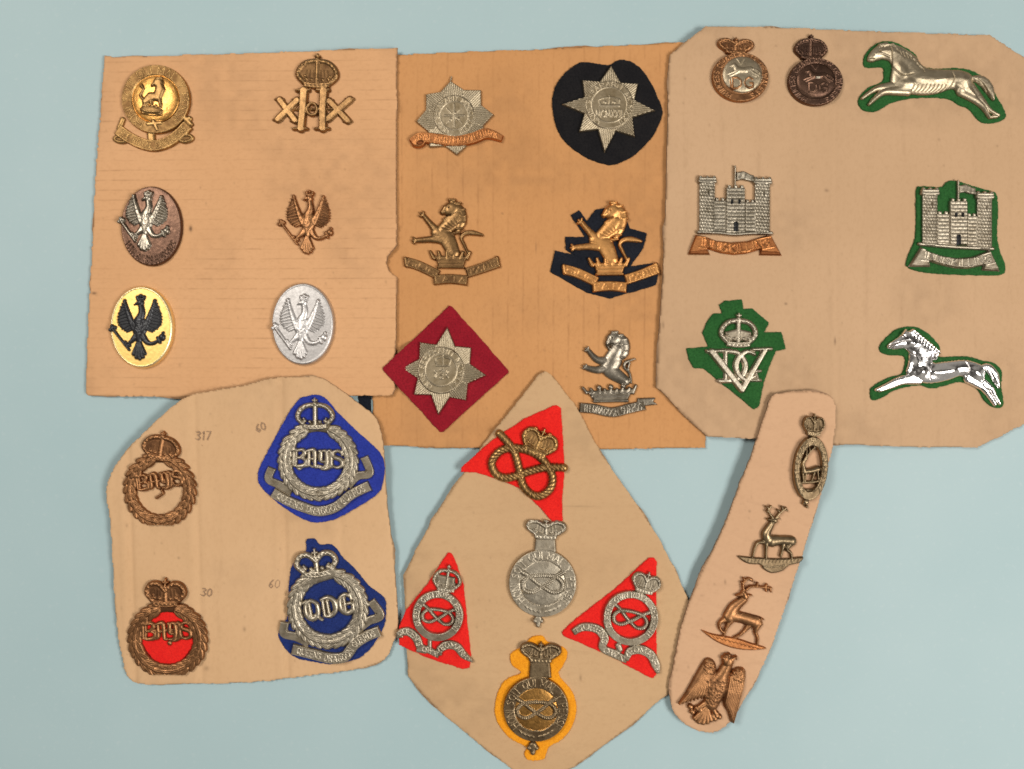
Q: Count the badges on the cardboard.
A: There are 32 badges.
